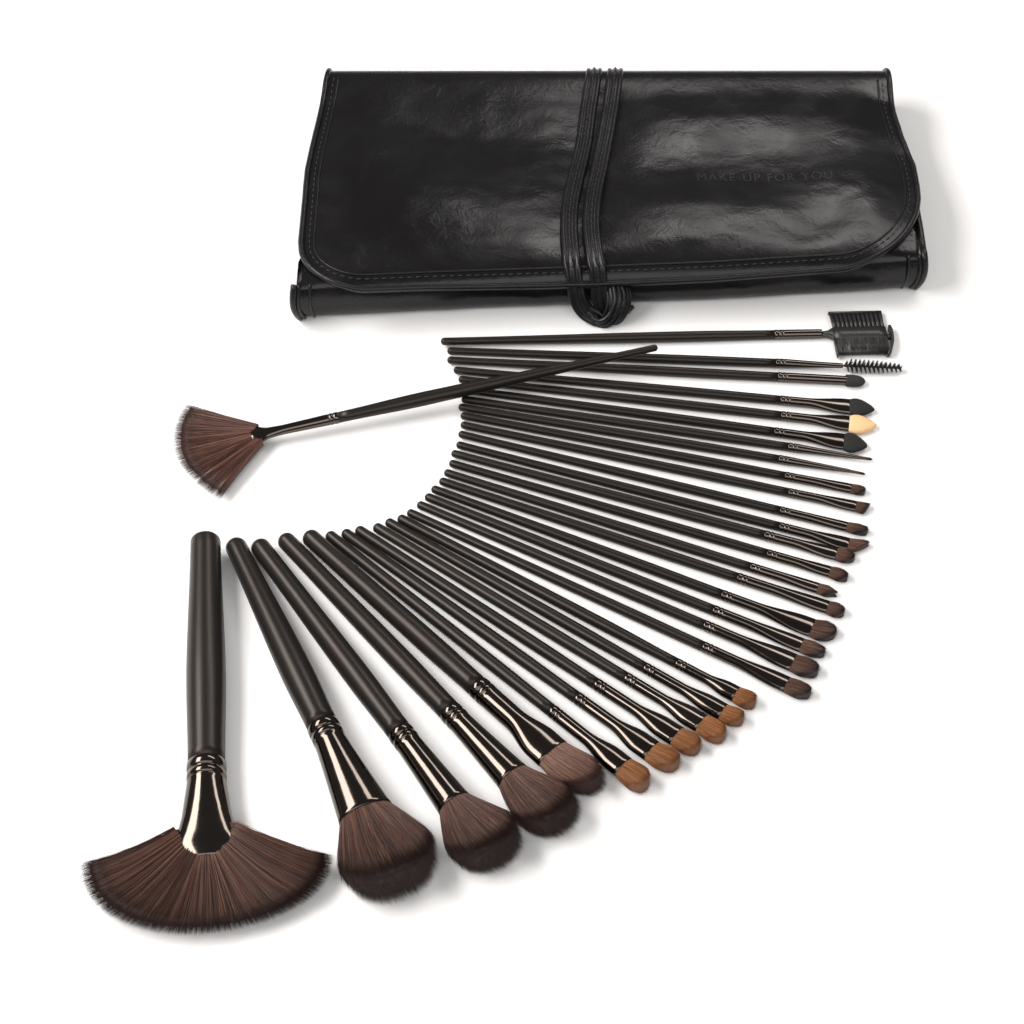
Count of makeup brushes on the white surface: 32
